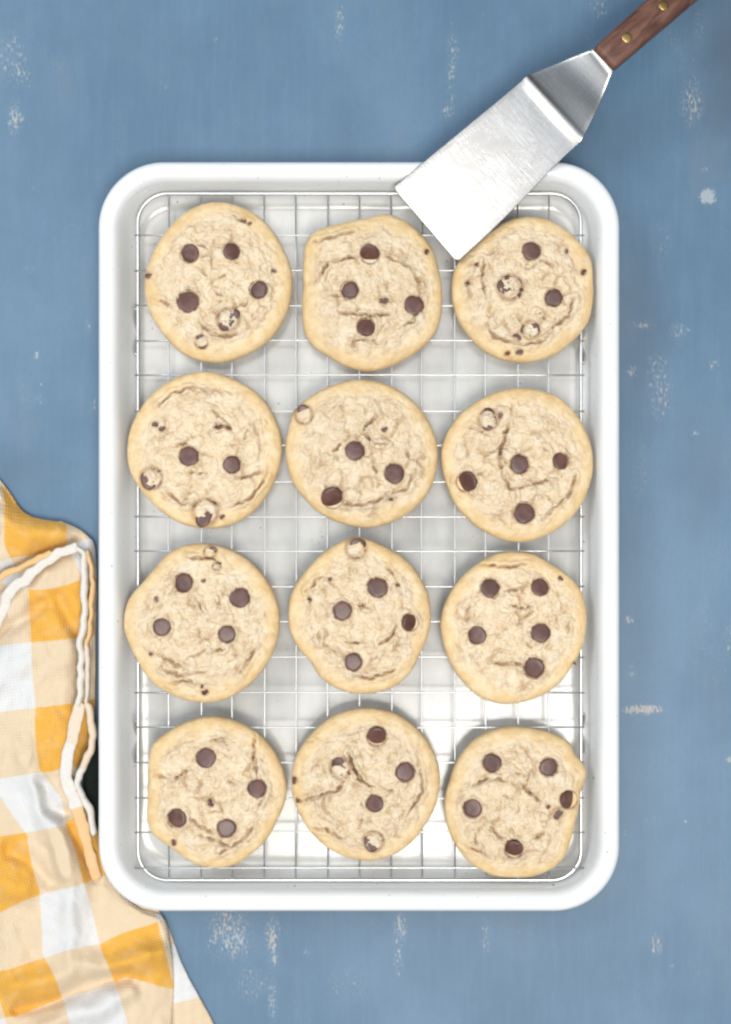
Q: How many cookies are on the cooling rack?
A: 12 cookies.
